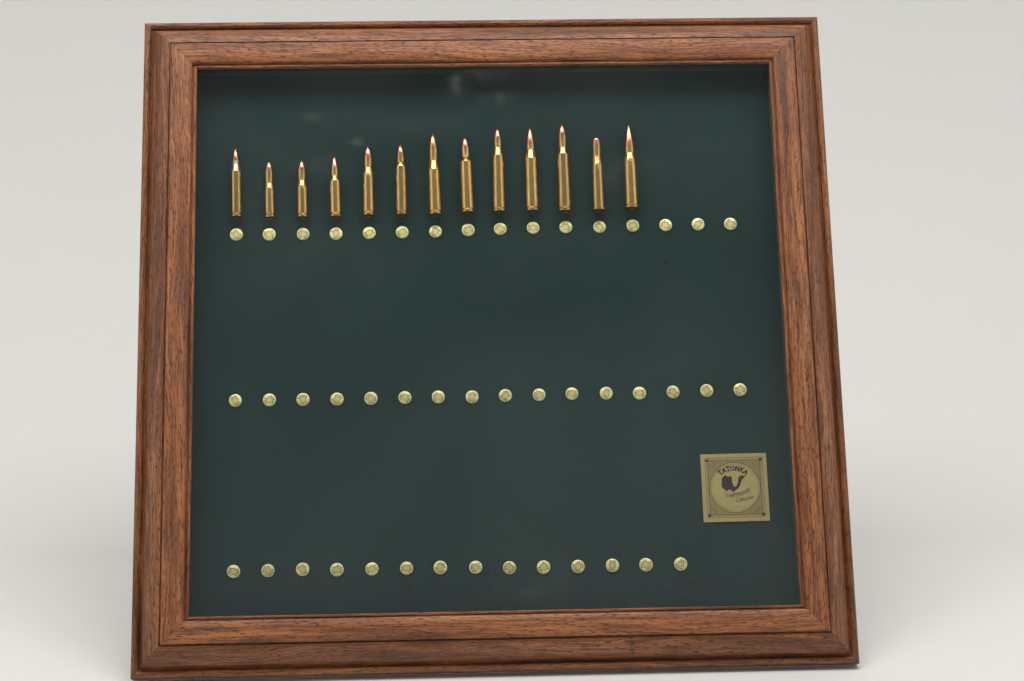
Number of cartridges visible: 13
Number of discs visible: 46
